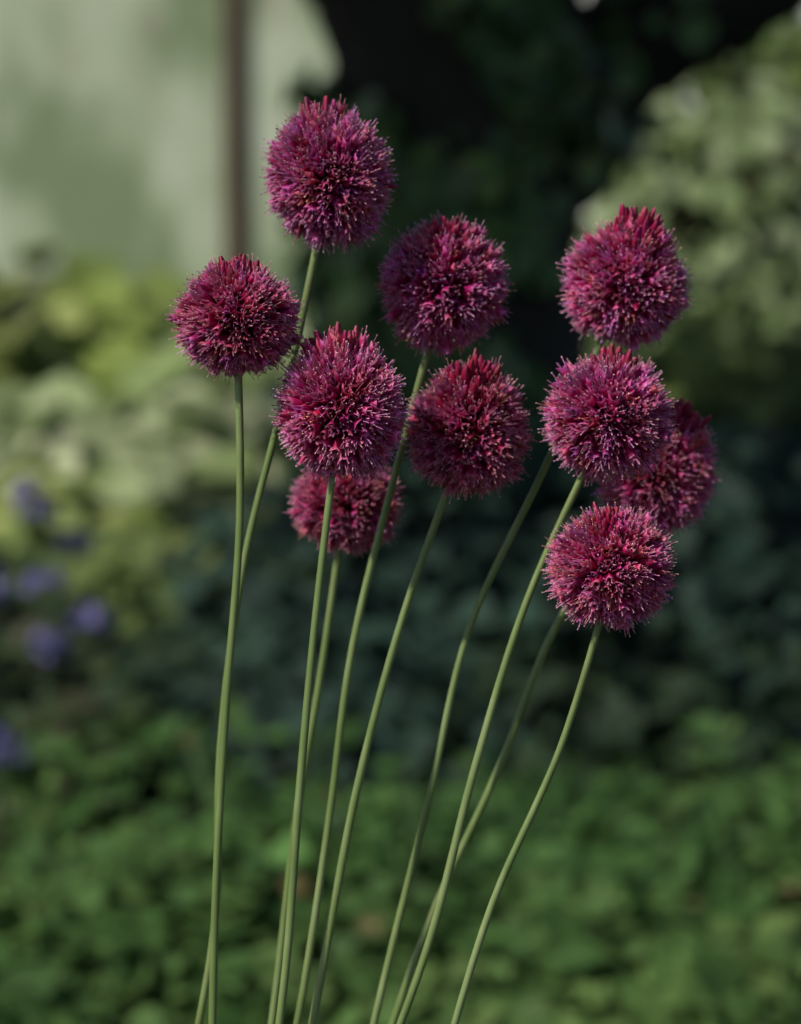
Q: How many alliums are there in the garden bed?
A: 10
